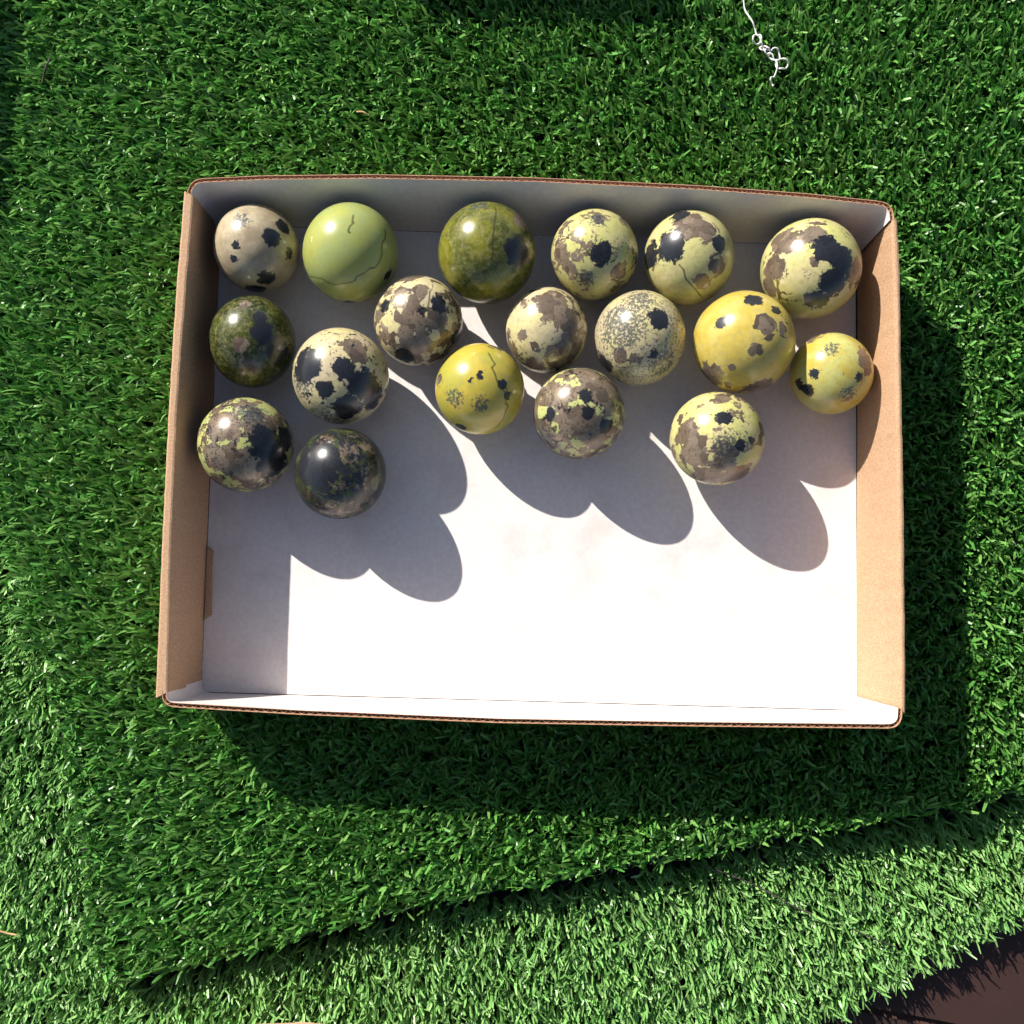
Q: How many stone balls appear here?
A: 18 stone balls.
